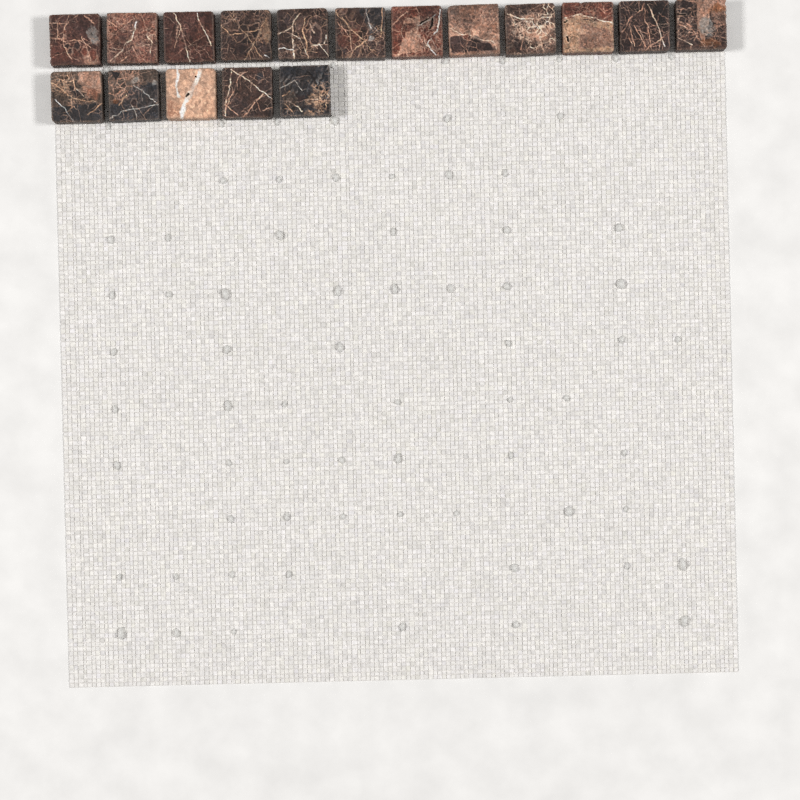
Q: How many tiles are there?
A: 17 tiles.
